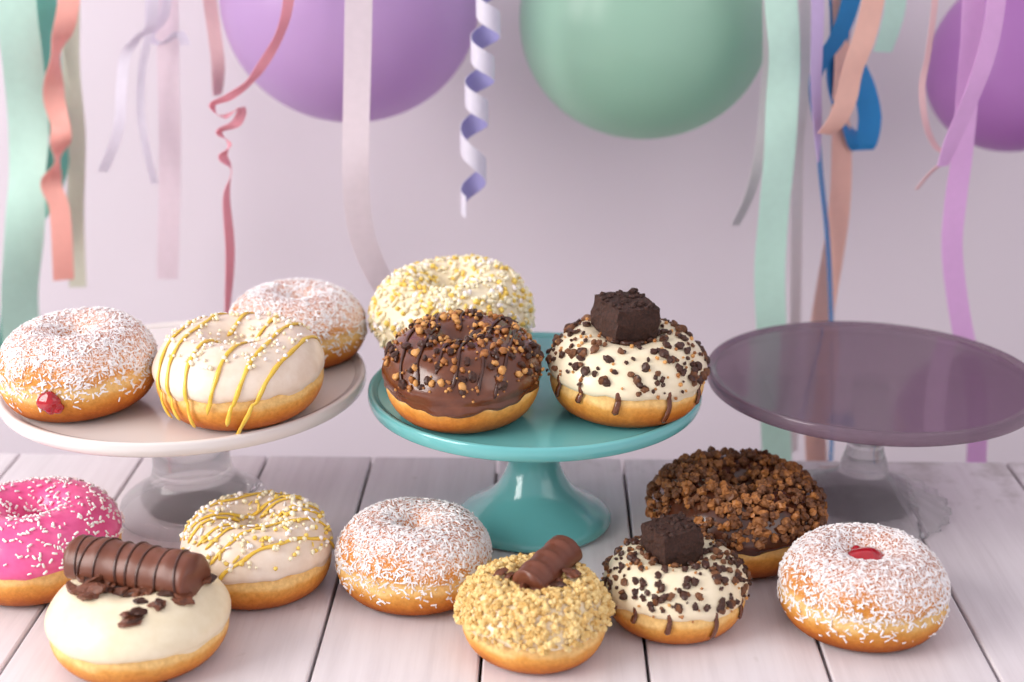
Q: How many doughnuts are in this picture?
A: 14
